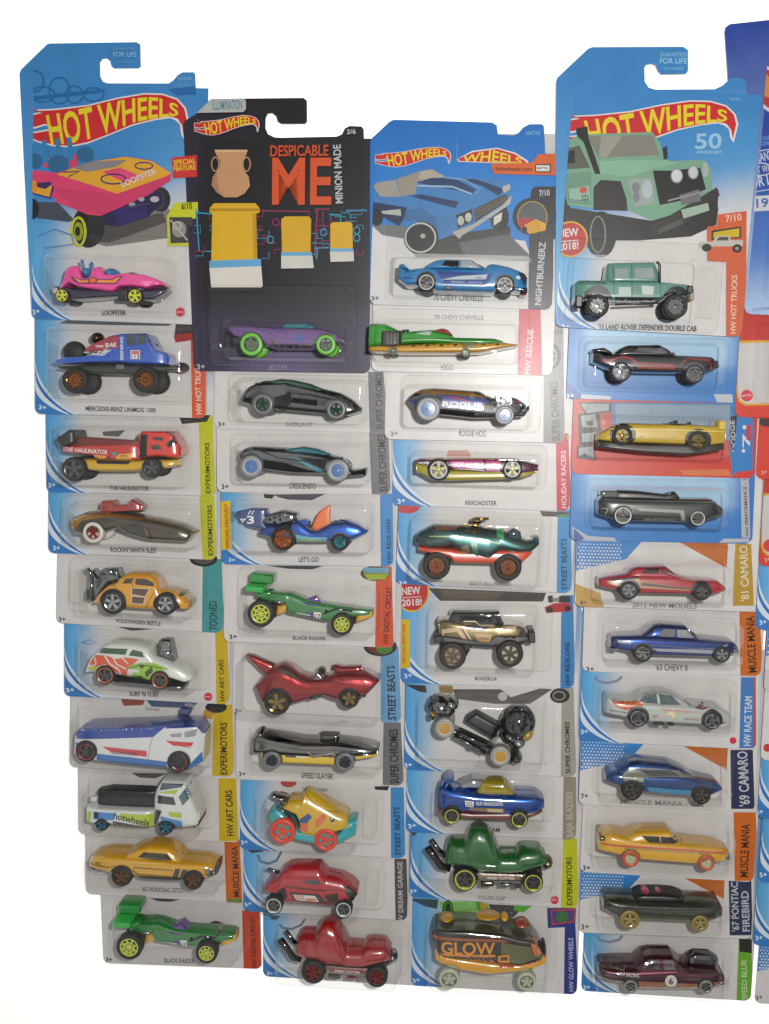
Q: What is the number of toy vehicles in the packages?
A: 41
